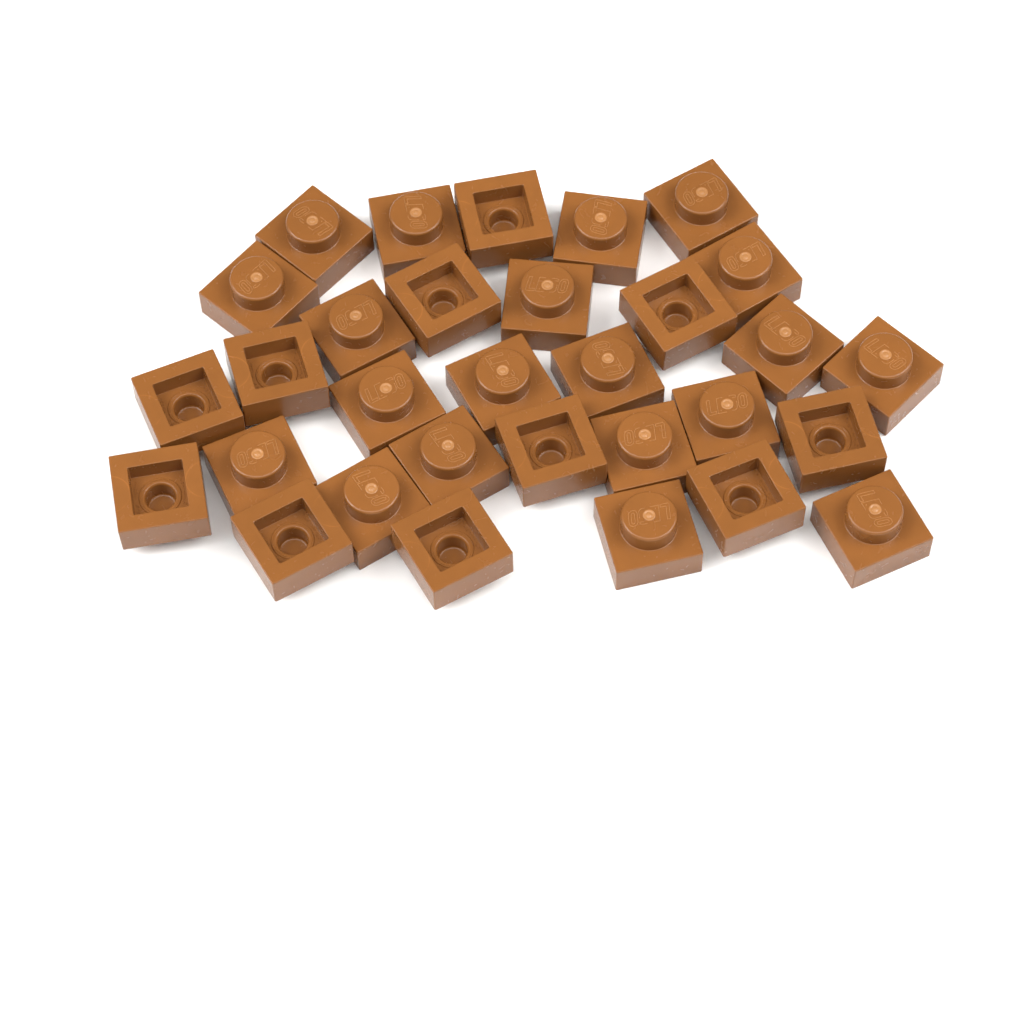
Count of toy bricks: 31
